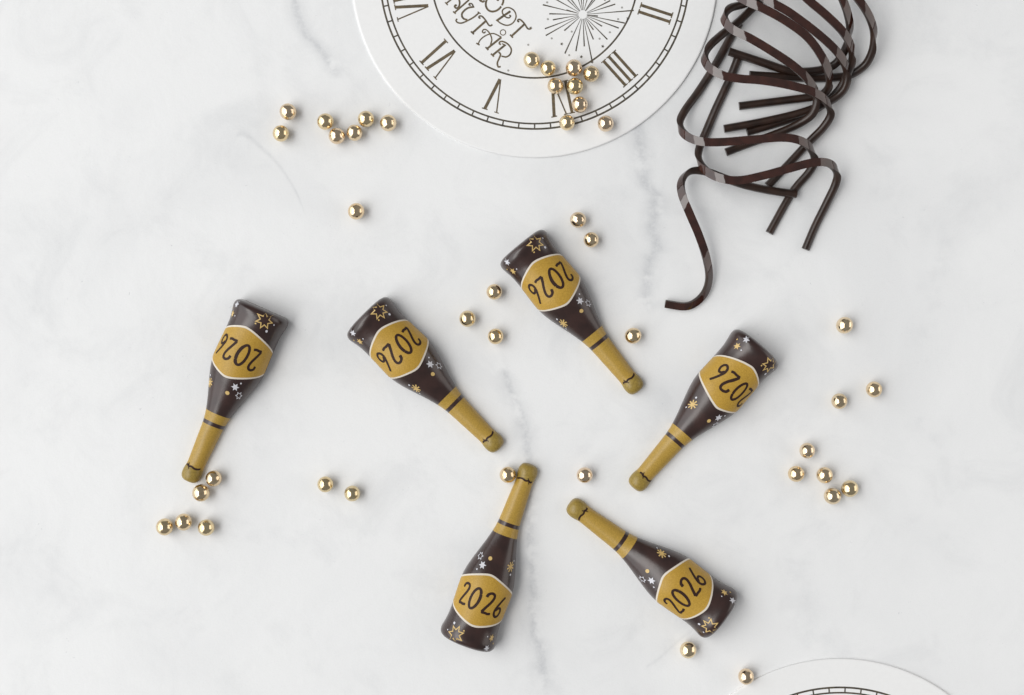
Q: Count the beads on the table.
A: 42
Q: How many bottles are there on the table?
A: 6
